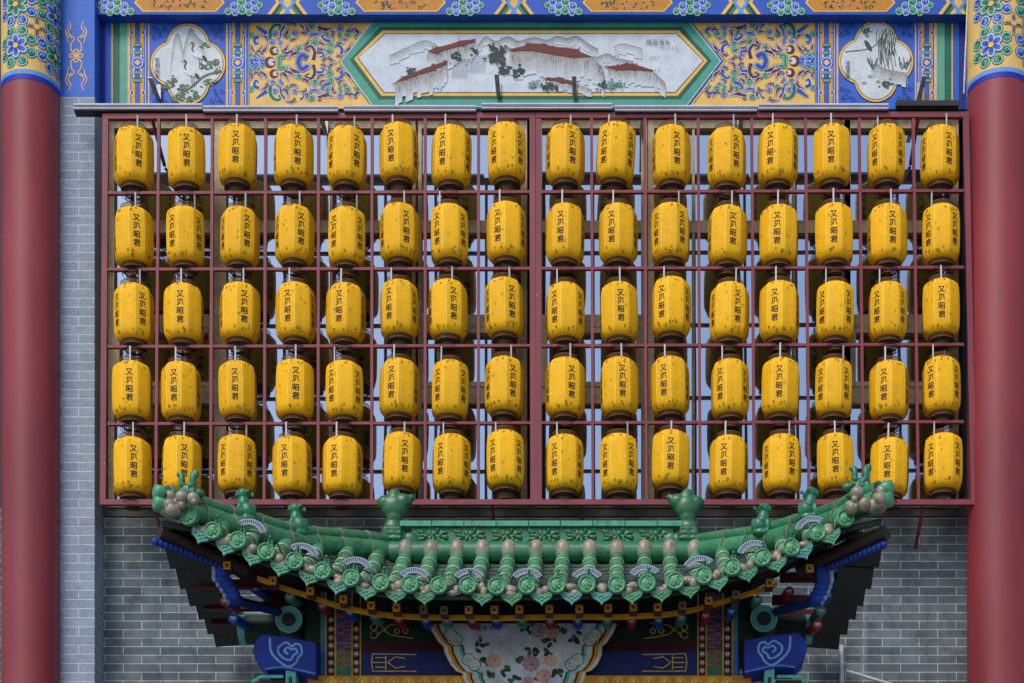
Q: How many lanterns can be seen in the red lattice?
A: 80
